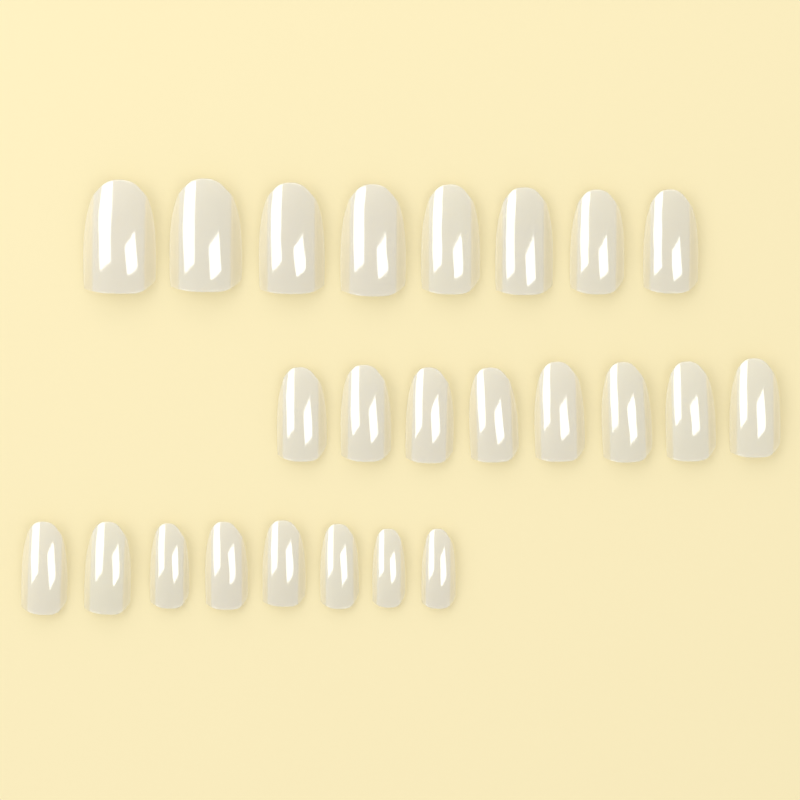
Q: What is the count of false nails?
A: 24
